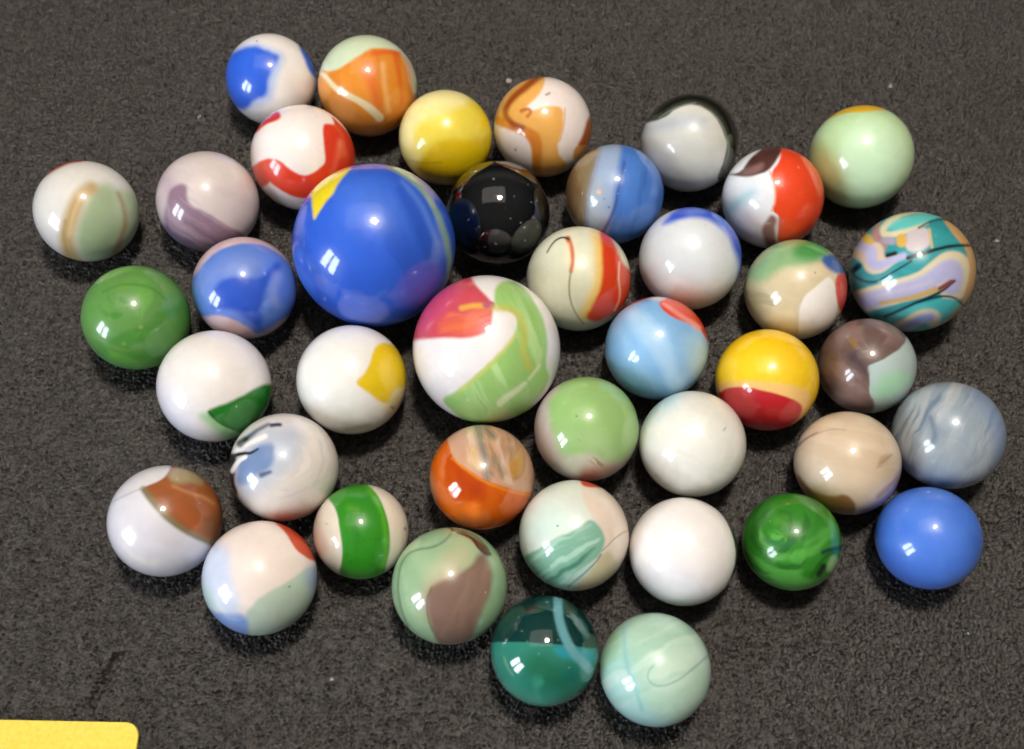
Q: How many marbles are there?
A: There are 41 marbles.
